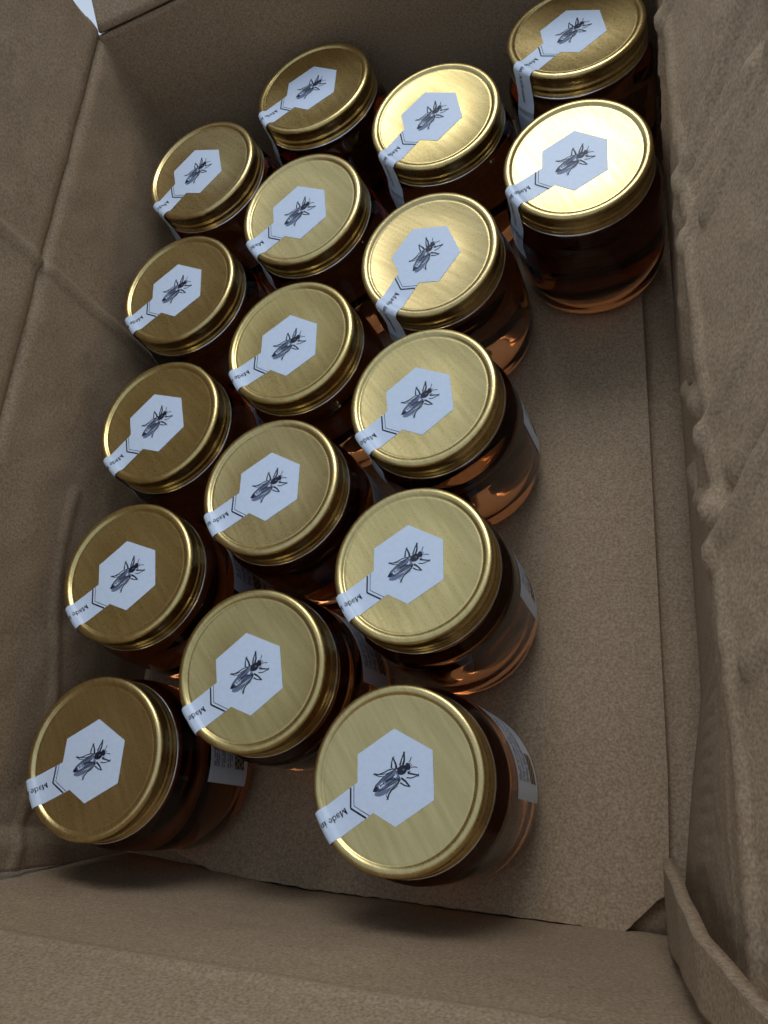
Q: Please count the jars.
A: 17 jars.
